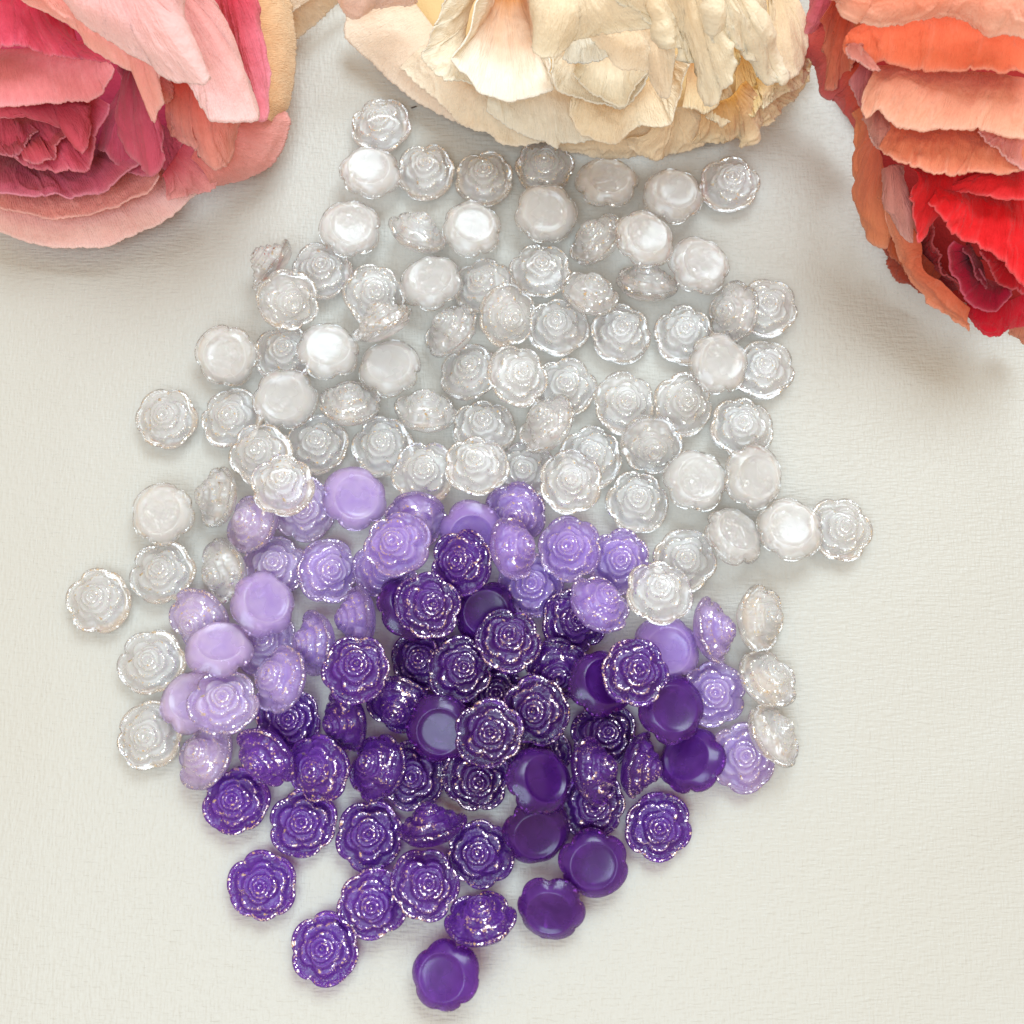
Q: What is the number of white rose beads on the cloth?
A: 79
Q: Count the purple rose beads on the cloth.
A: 47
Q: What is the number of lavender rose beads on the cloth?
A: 29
